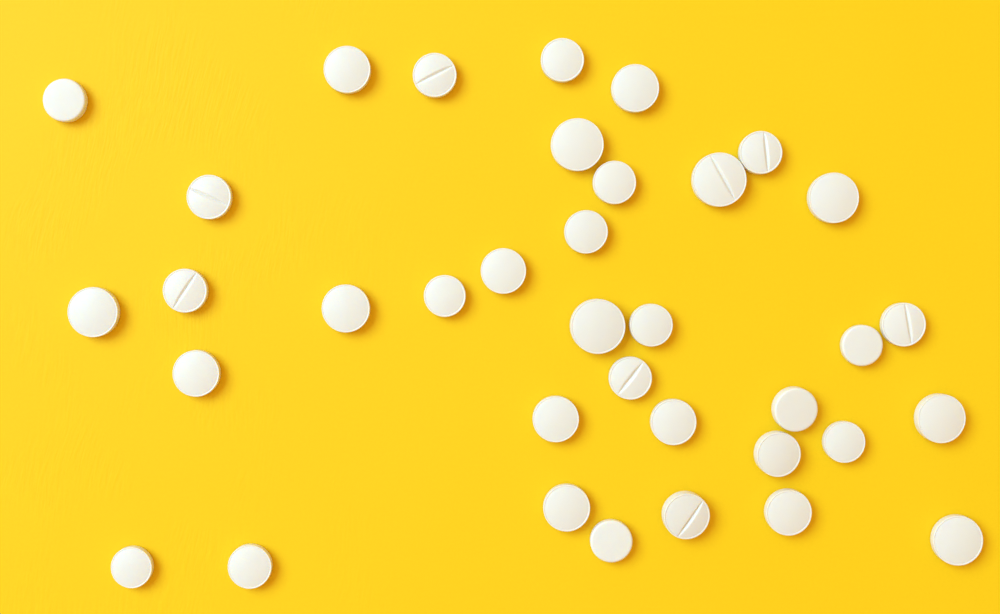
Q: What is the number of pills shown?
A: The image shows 36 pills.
